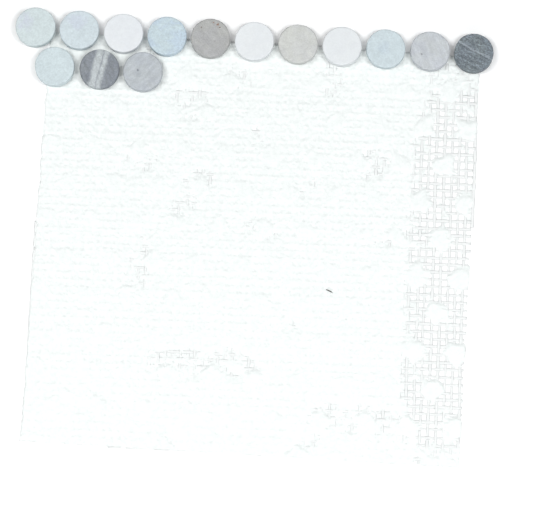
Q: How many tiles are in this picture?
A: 14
